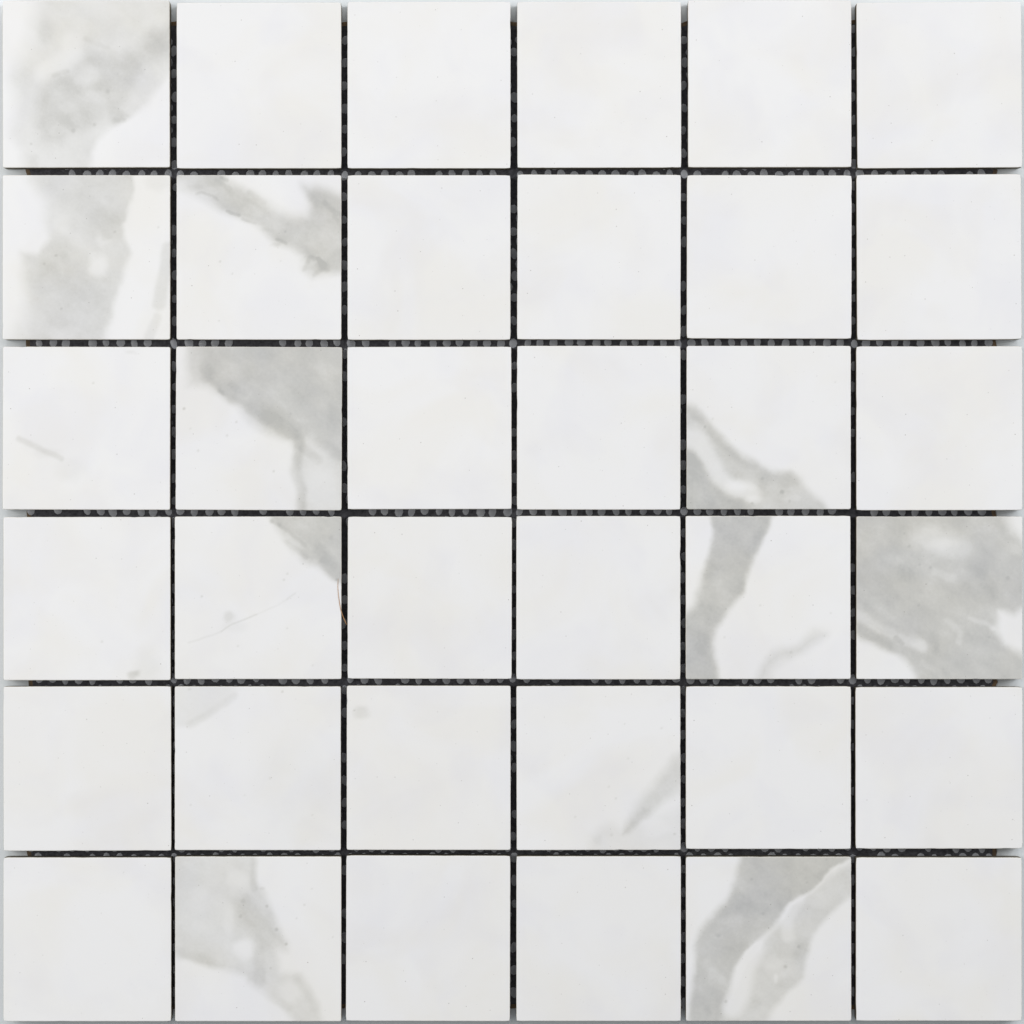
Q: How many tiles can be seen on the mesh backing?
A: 36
